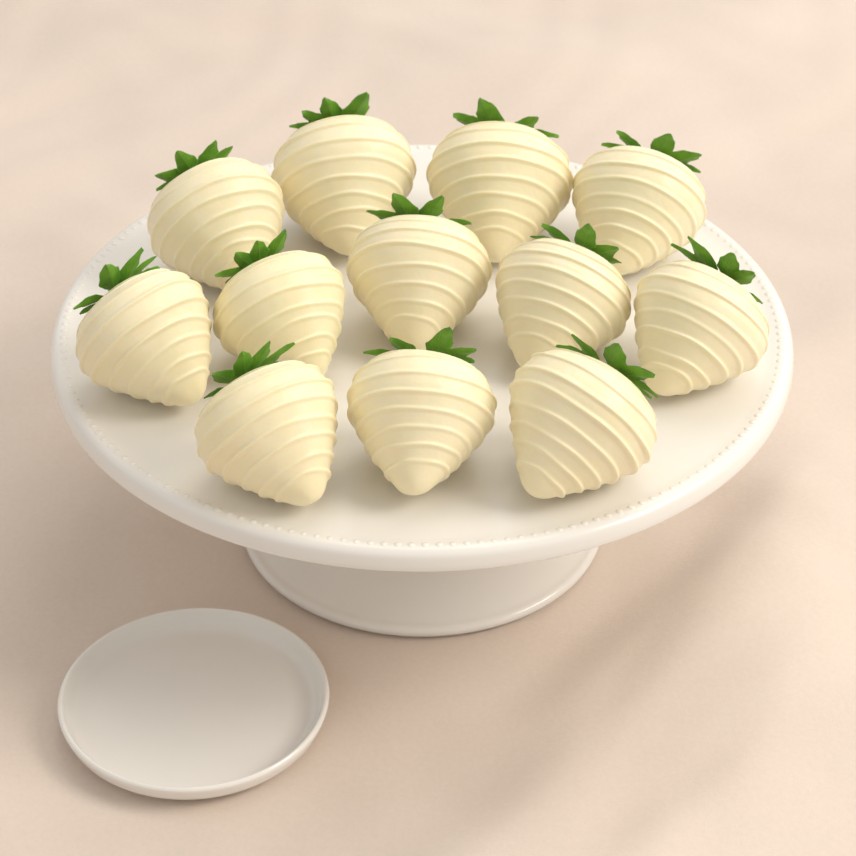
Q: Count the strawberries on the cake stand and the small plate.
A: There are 12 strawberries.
